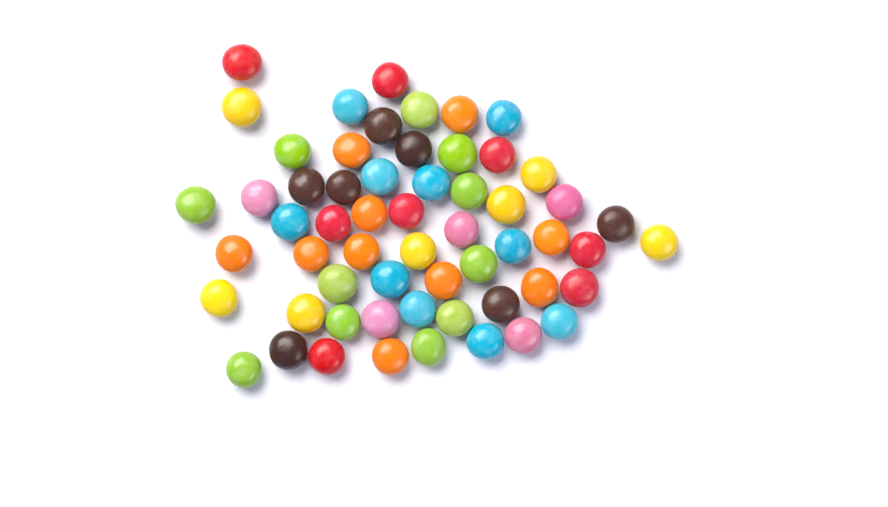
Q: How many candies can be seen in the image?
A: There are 58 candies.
